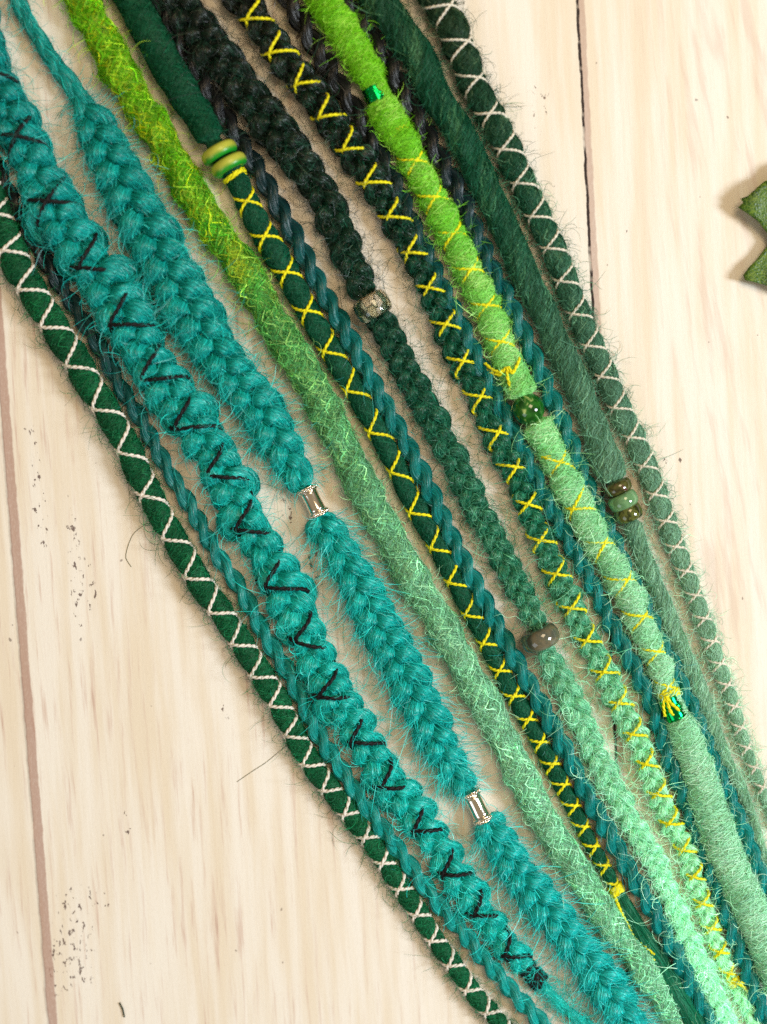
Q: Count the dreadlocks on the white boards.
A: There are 6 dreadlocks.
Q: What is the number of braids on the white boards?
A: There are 4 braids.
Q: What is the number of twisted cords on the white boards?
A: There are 4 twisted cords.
